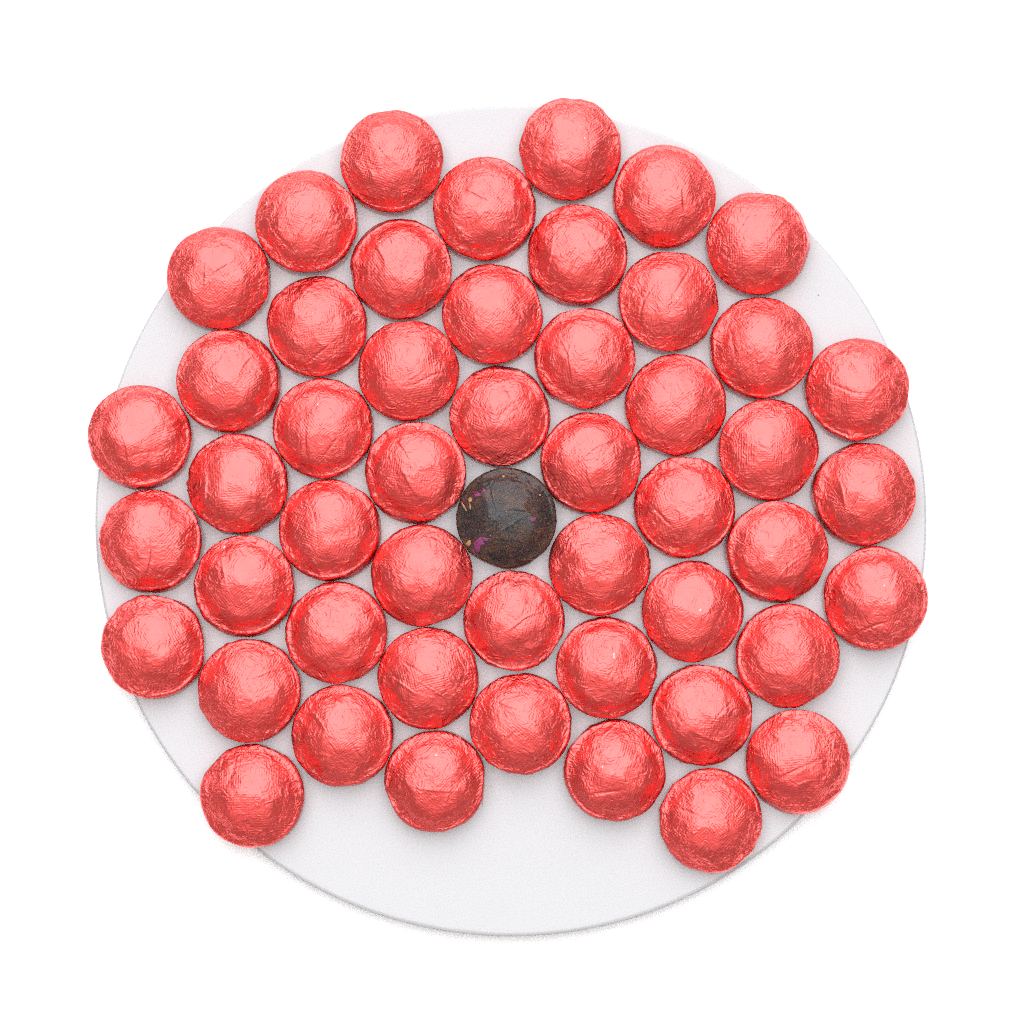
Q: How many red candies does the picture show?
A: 50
